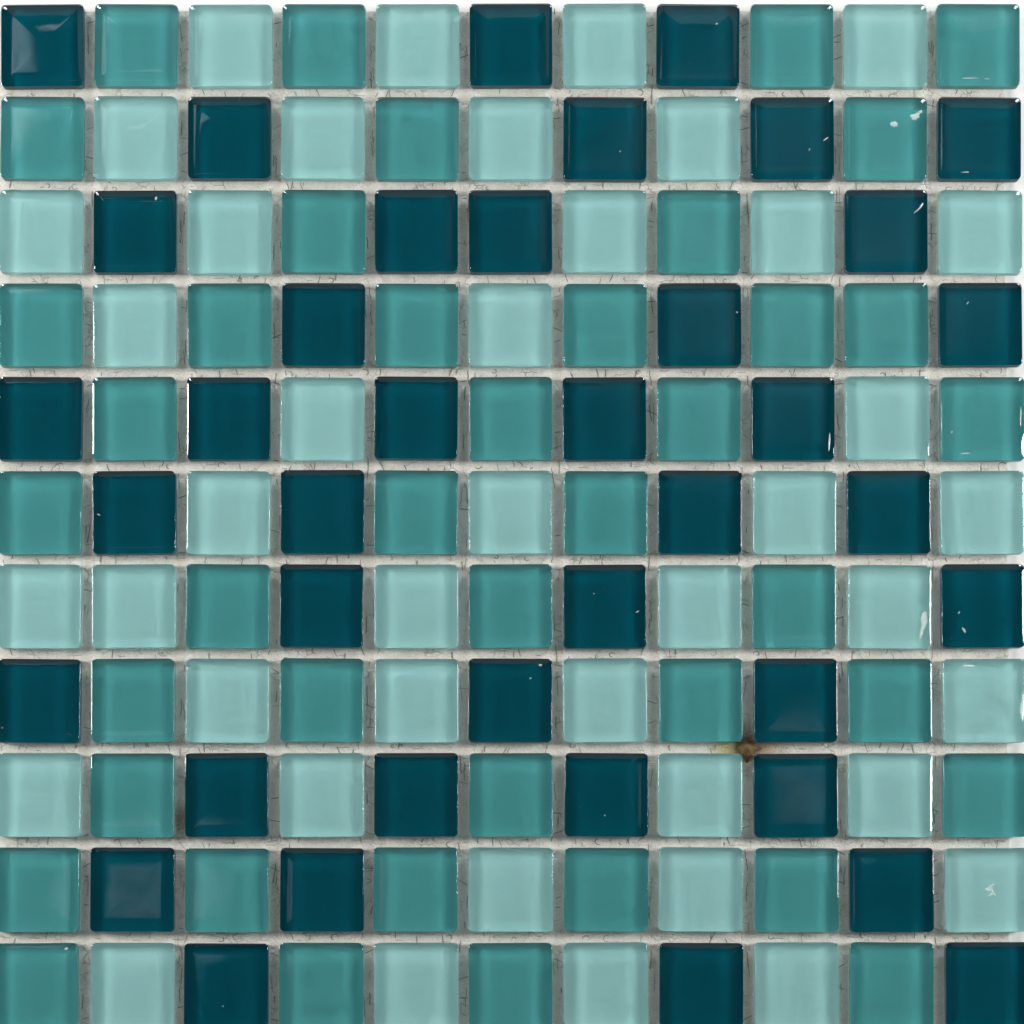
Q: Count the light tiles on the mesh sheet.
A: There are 41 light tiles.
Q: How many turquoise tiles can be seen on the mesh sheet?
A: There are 41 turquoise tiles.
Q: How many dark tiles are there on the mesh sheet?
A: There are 39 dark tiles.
